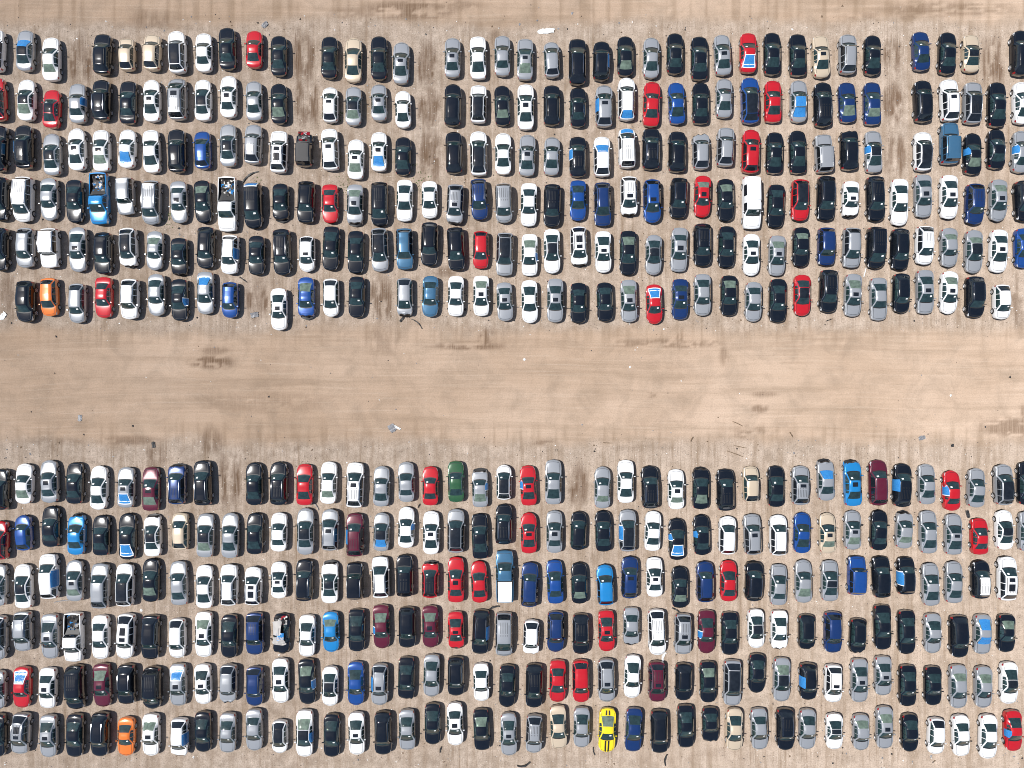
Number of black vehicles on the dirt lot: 153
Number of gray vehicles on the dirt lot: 127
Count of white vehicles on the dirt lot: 112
